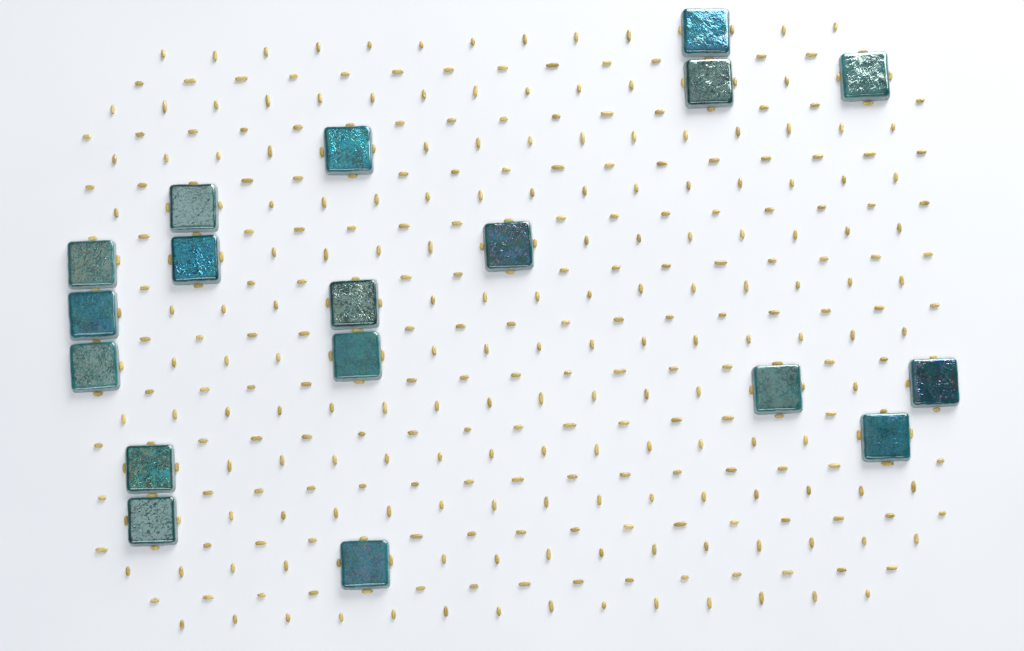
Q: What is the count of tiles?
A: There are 18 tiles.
